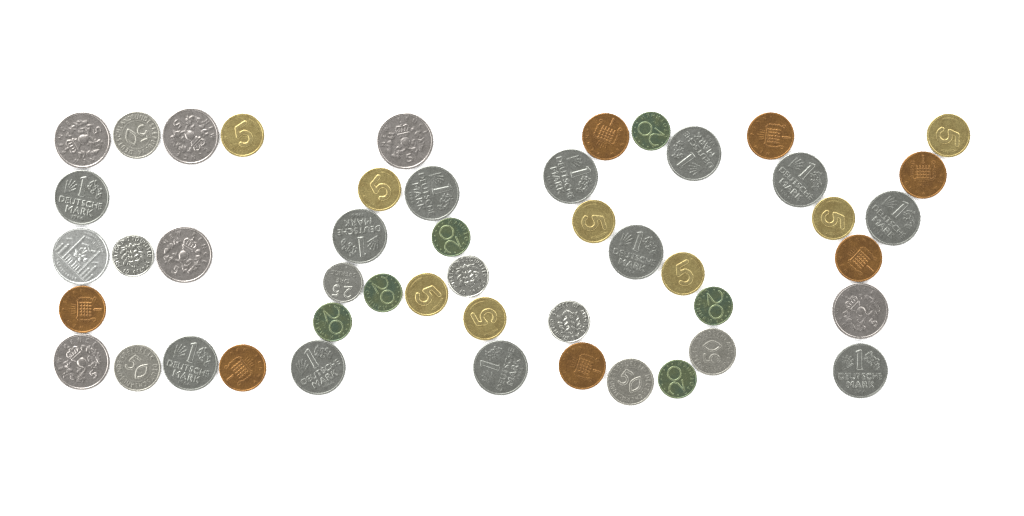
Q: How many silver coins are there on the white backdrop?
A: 27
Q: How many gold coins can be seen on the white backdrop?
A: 8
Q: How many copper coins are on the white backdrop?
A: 7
